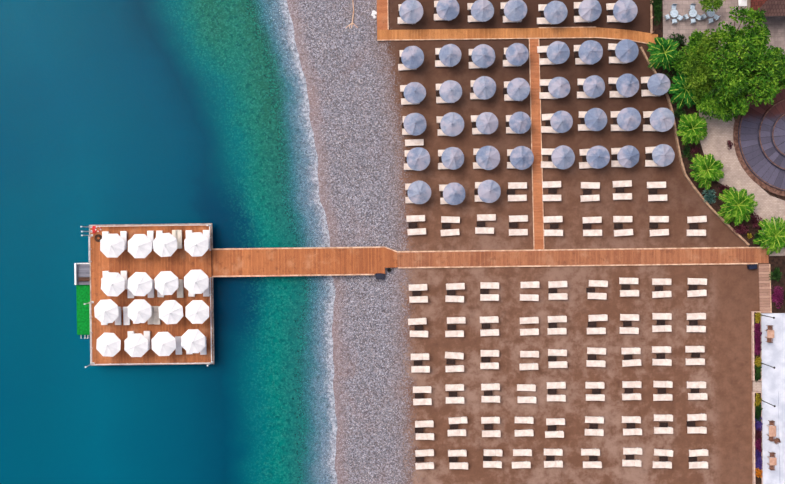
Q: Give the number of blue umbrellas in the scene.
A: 41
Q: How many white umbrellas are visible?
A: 16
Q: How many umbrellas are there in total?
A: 57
